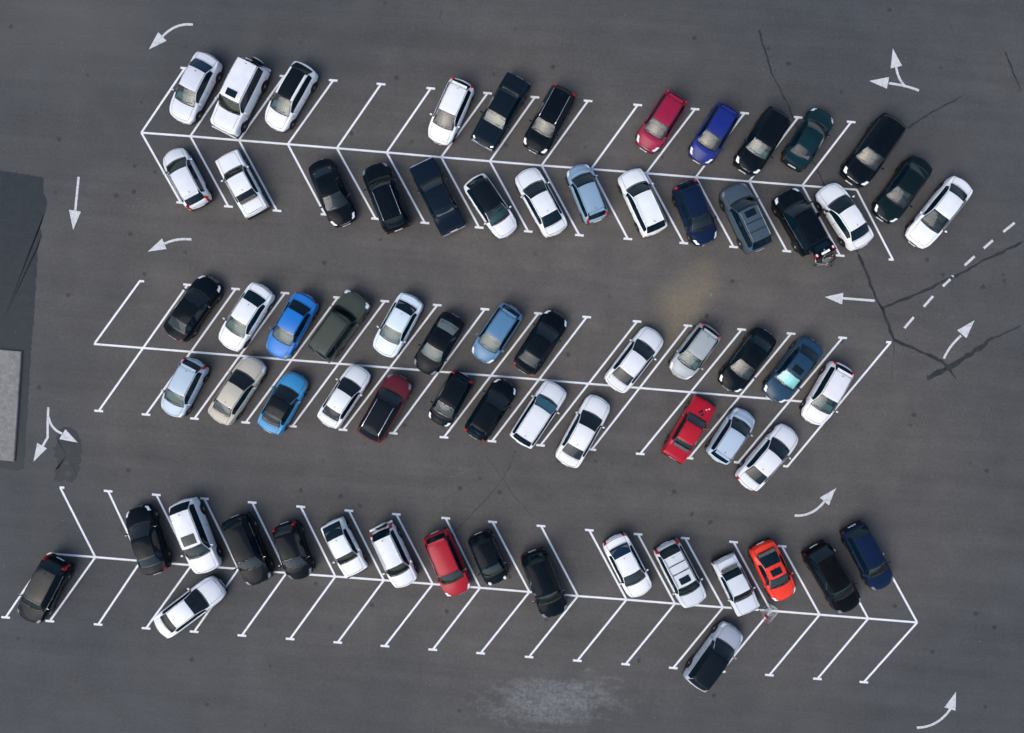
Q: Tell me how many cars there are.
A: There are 69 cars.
